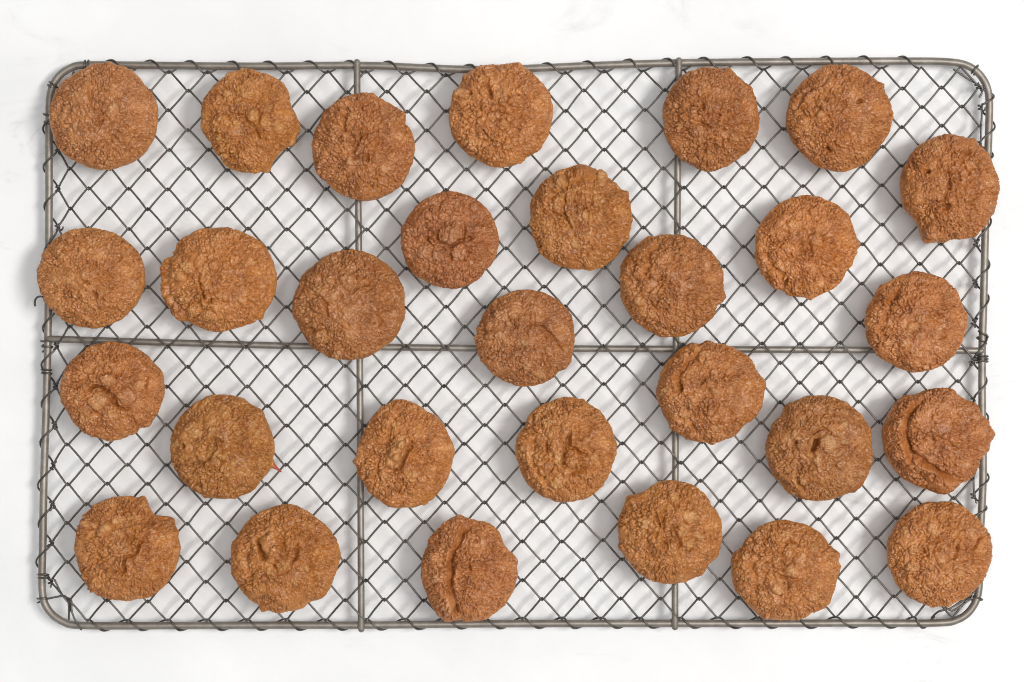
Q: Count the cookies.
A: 29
